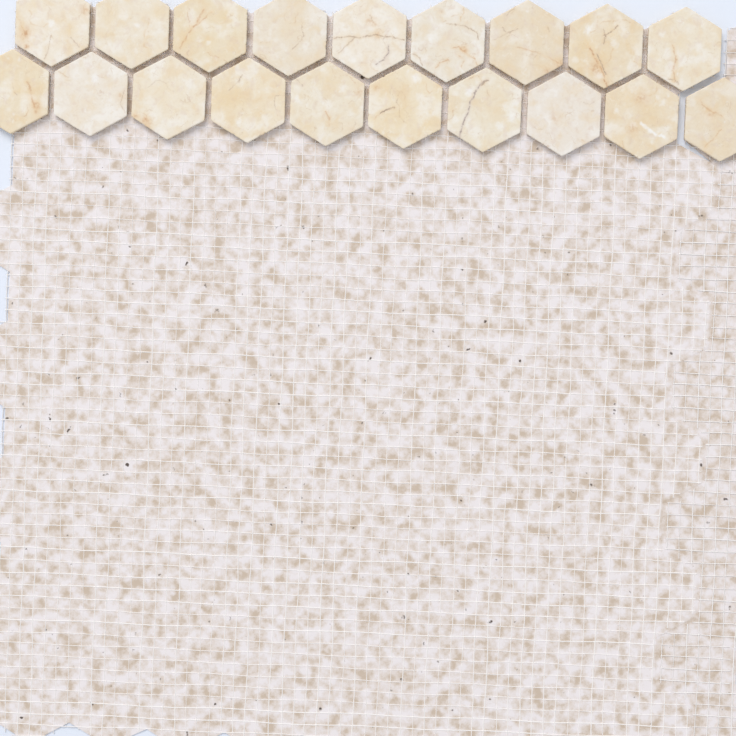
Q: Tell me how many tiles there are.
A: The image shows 19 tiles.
